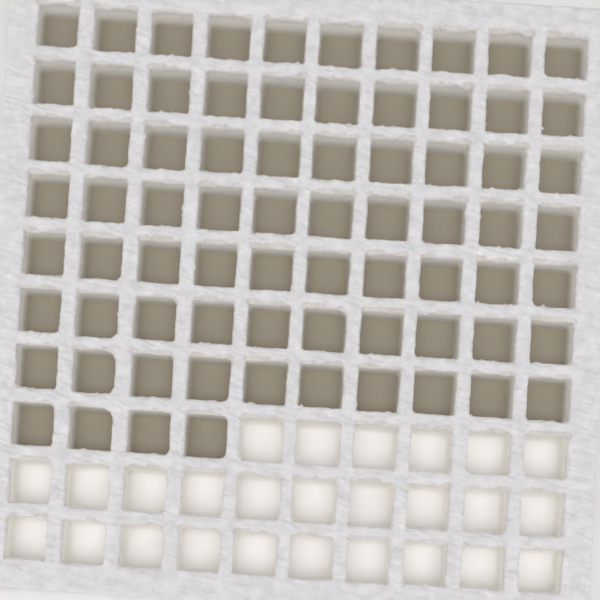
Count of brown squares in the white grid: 74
